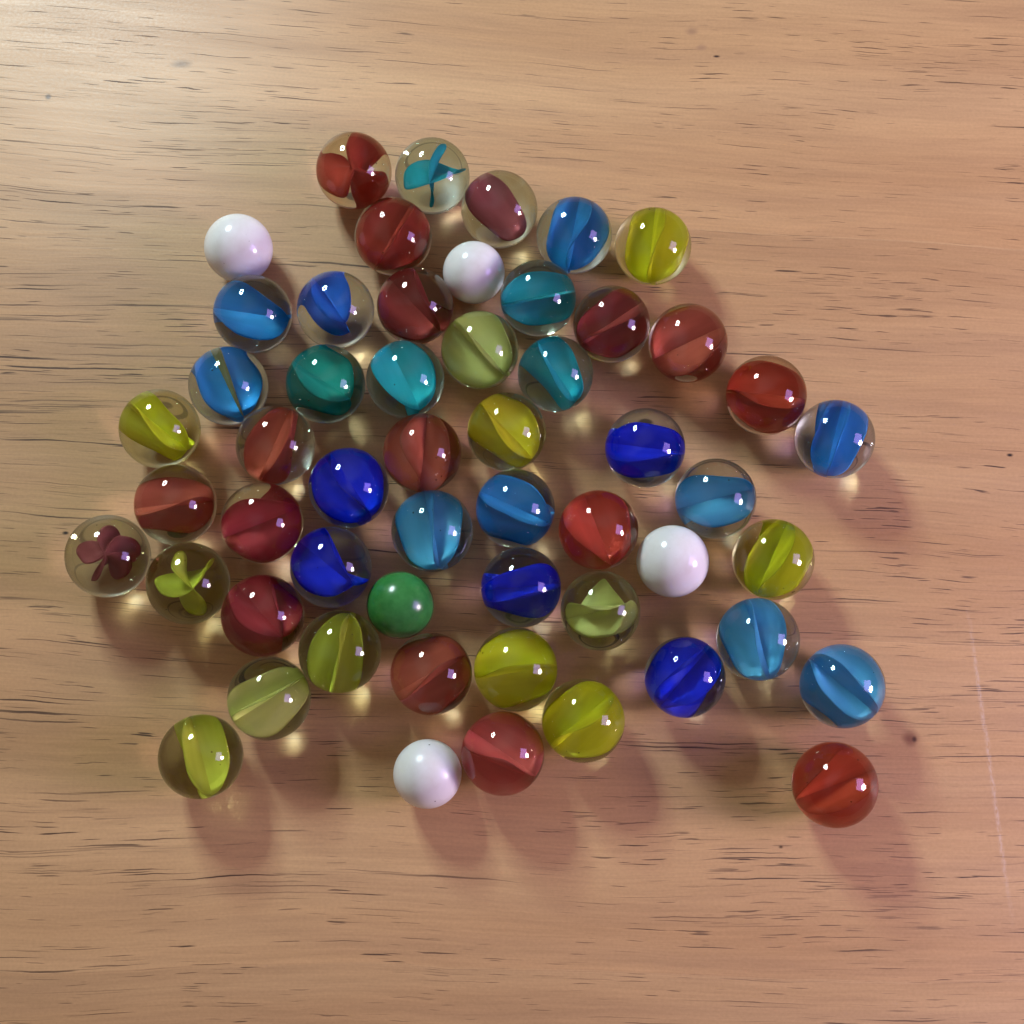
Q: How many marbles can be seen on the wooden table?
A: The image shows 54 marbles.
